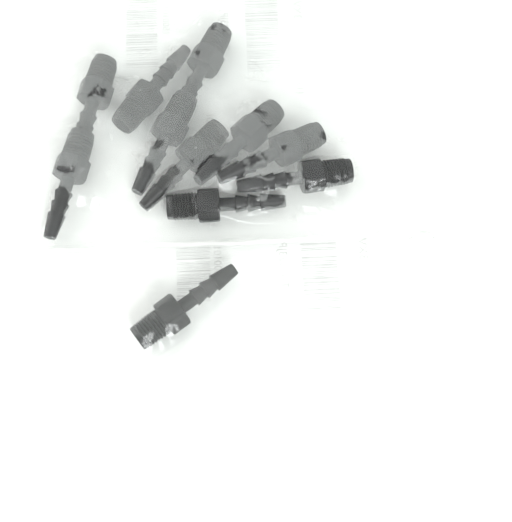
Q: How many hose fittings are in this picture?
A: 11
